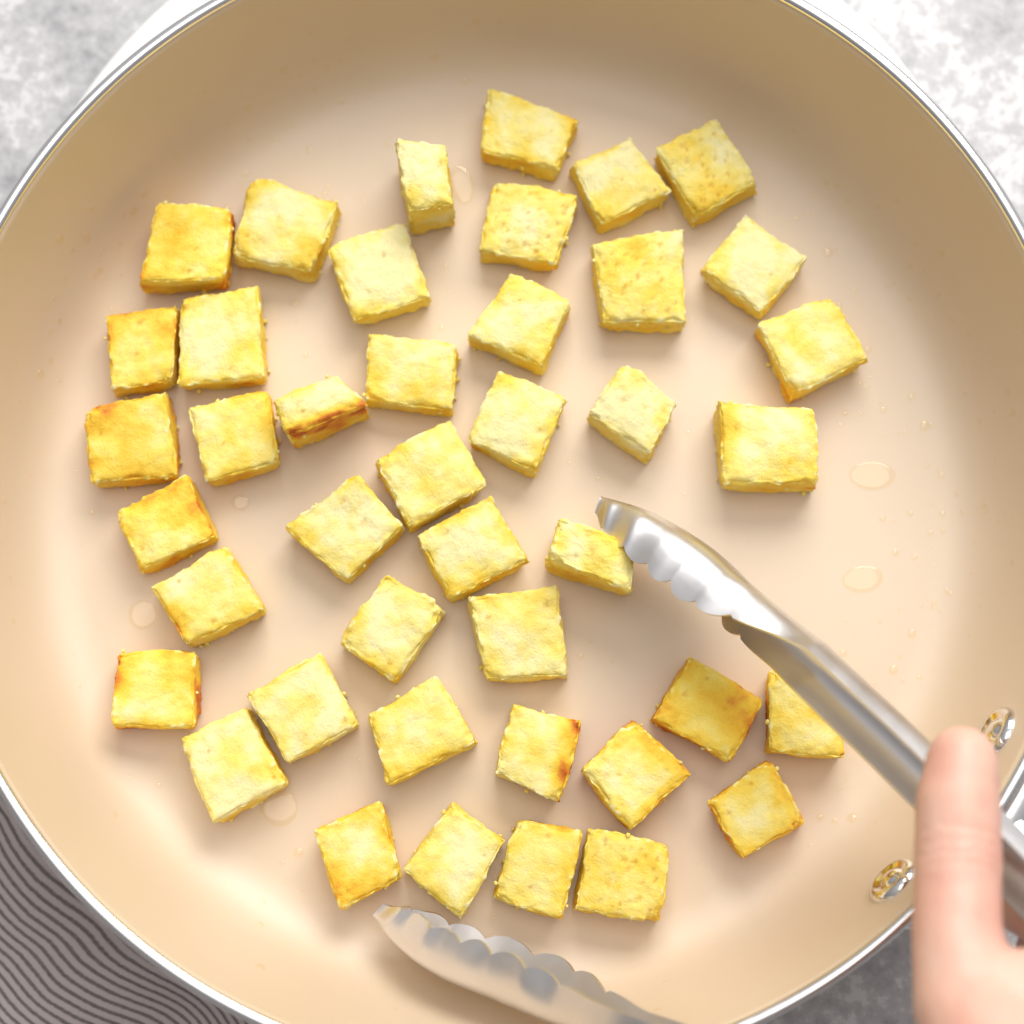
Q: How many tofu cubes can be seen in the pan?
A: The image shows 42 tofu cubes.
